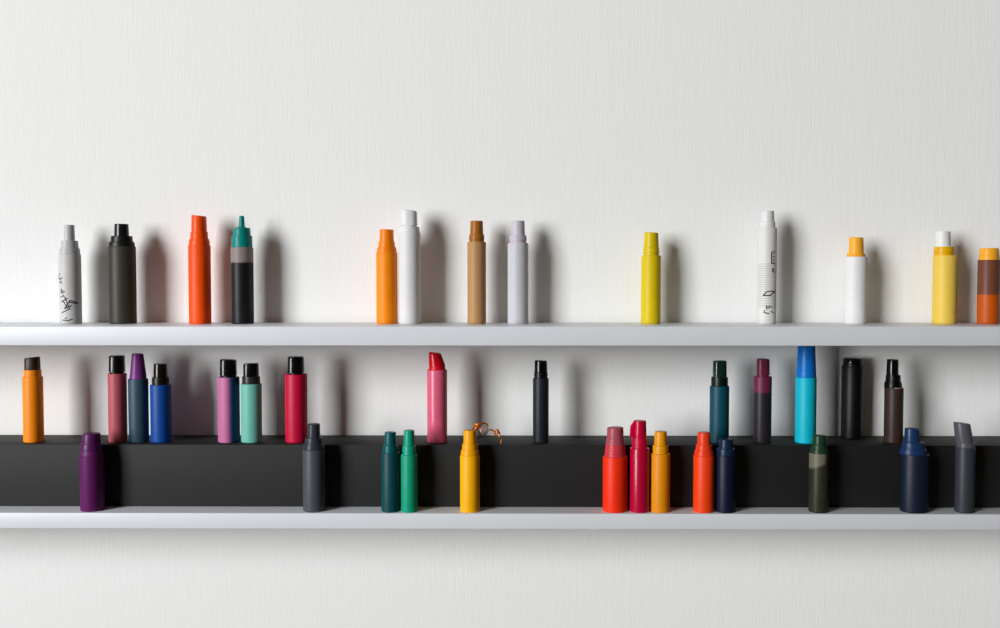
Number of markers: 40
